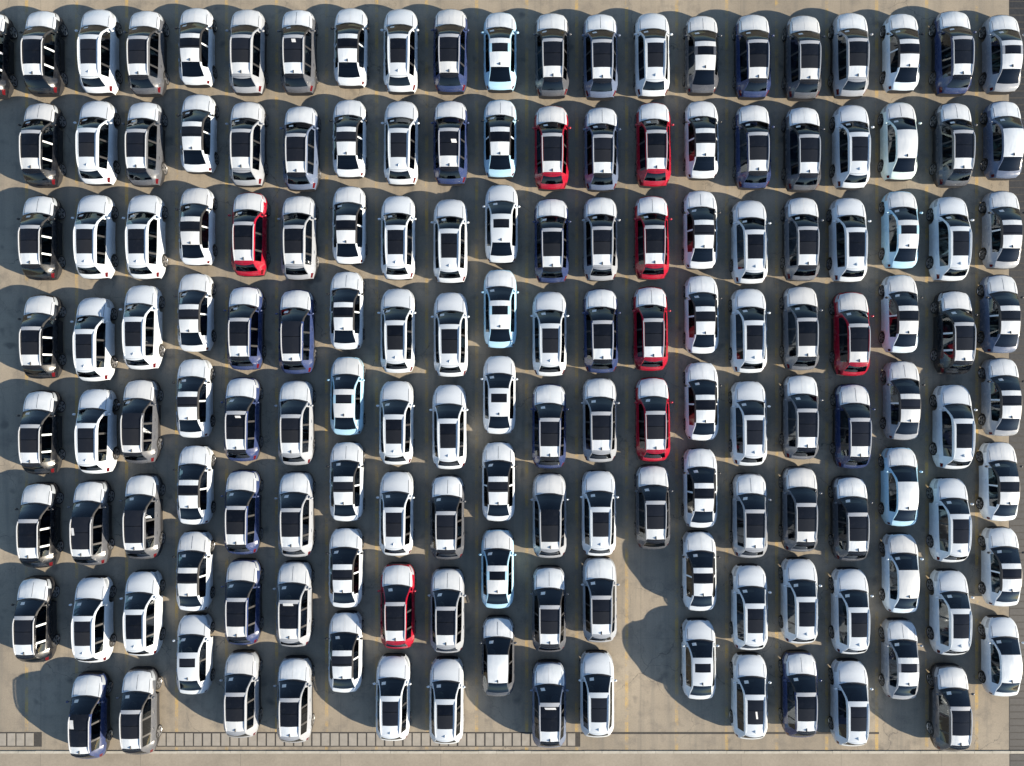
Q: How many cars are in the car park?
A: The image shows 158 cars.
